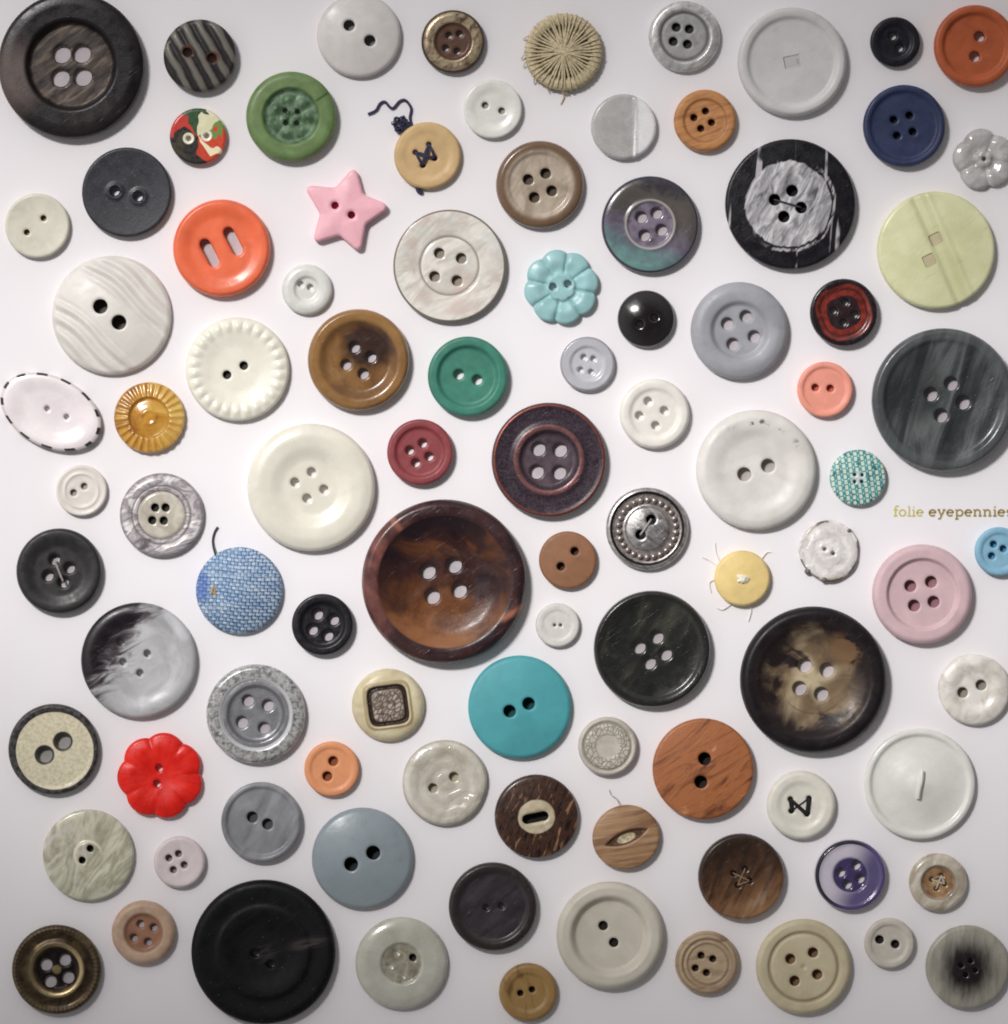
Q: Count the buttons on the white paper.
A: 94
